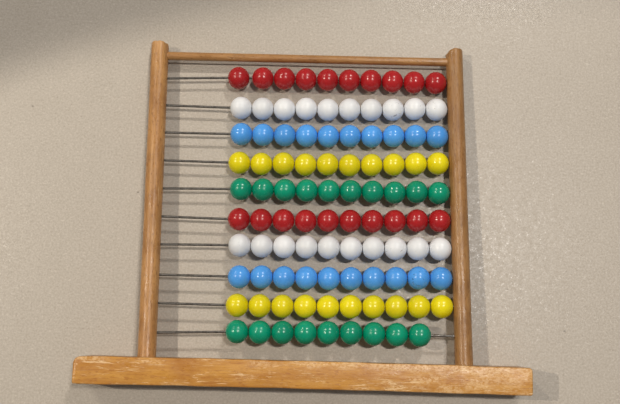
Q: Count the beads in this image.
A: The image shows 99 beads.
